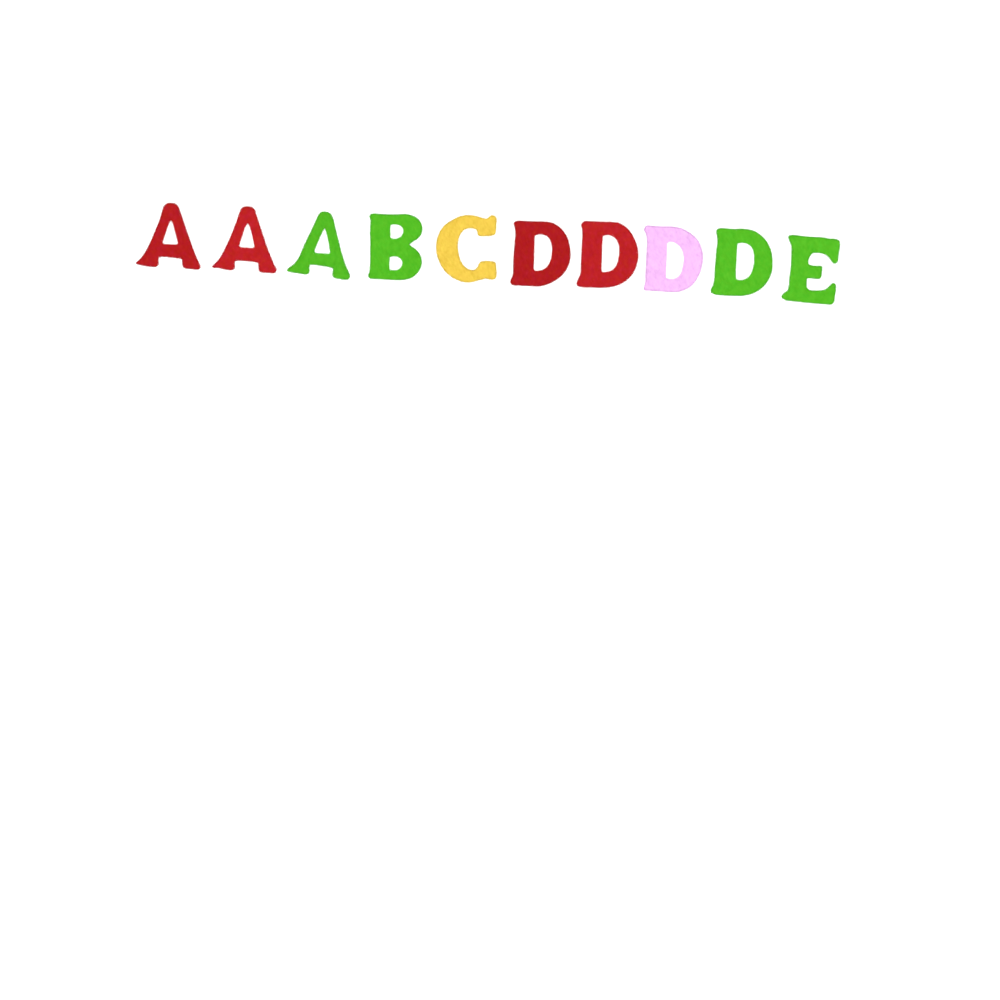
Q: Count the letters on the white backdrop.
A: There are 10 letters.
